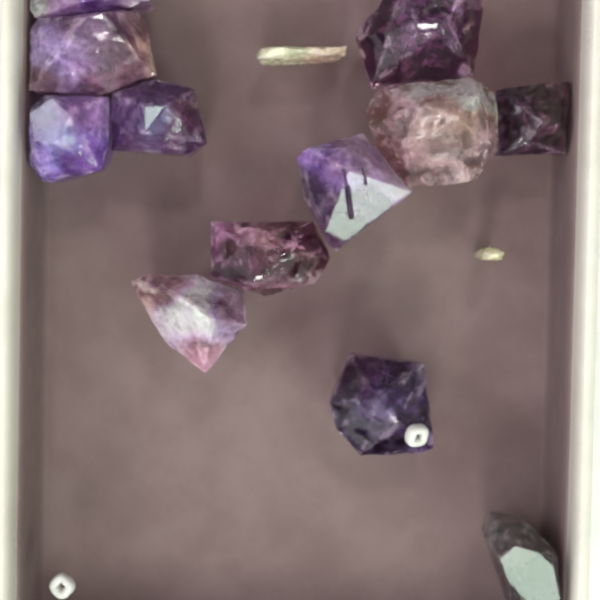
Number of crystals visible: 14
